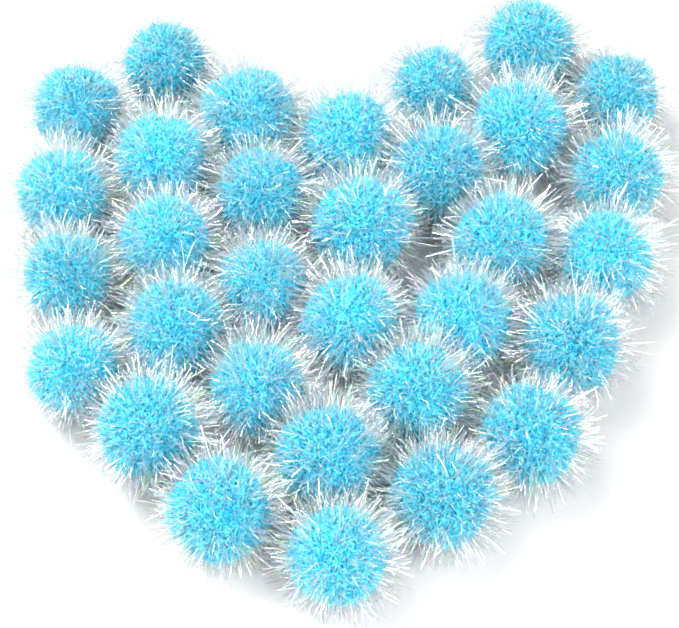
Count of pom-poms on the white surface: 32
